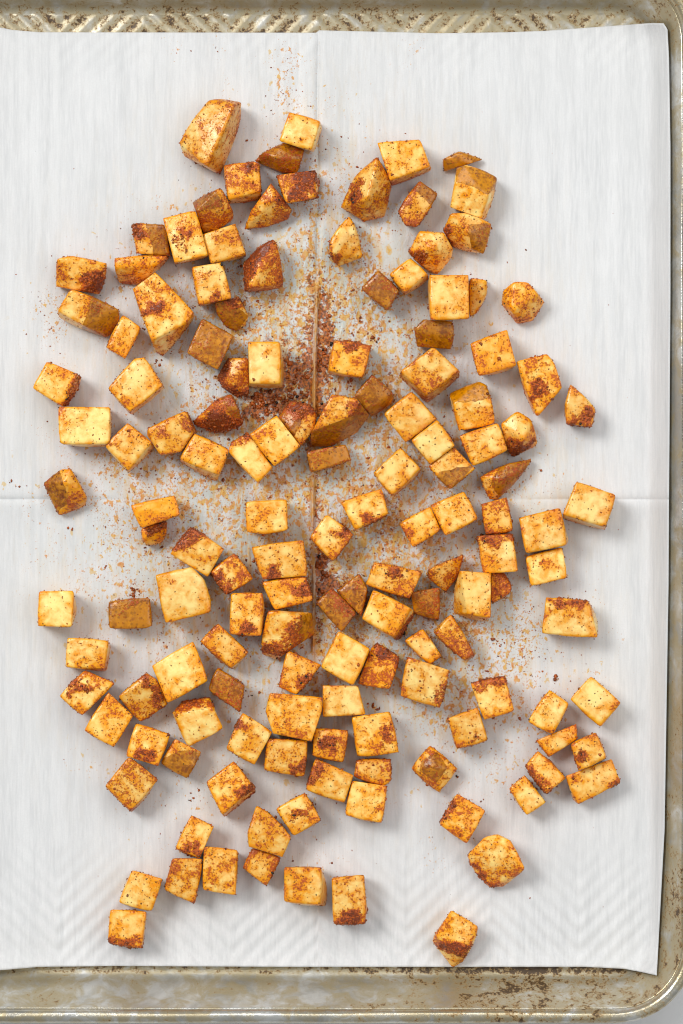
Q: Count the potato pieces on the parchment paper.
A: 142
